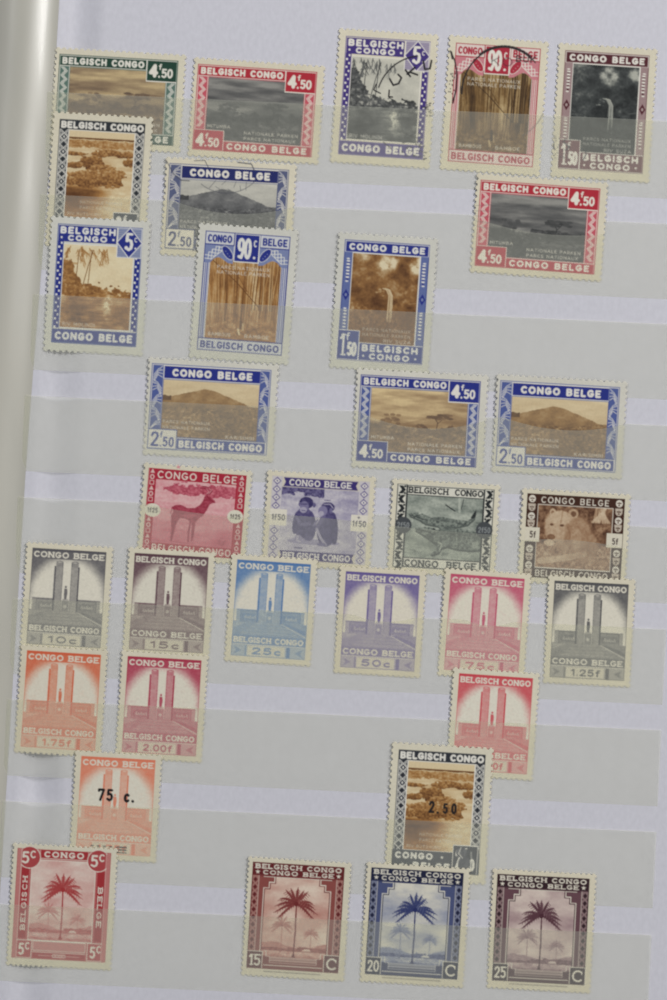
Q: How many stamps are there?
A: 33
